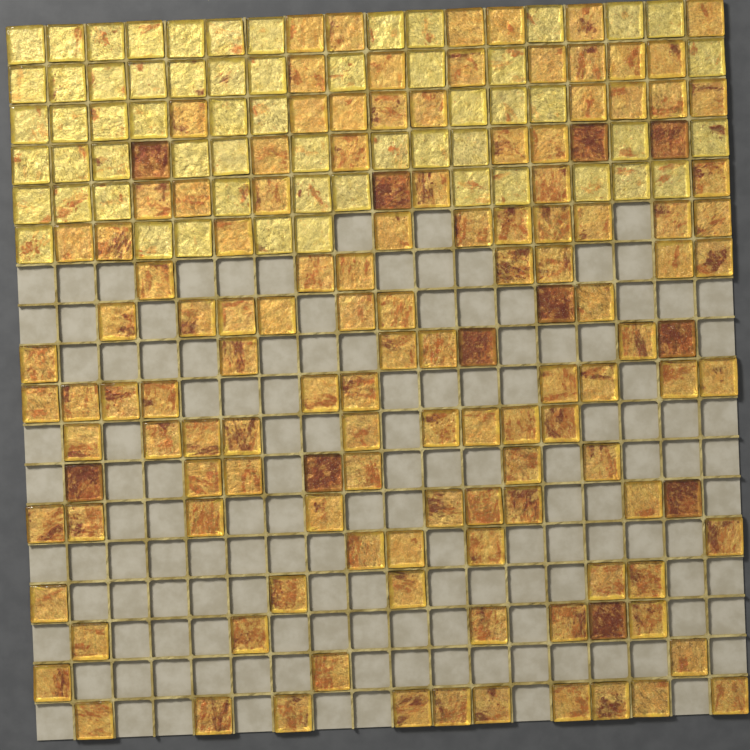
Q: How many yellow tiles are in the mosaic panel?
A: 59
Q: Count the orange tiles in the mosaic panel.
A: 120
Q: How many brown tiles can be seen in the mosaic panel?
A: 11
